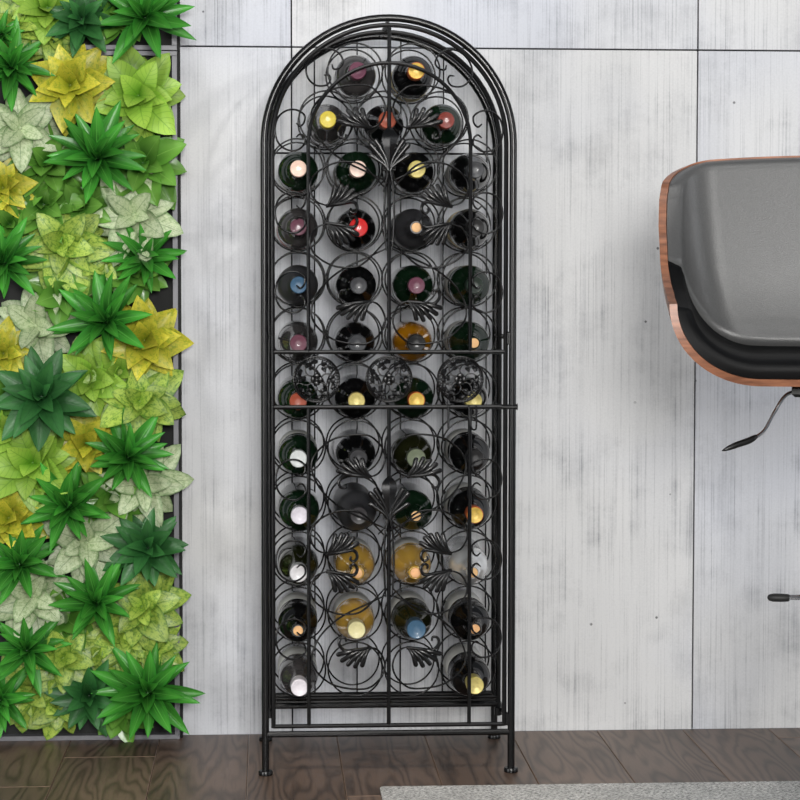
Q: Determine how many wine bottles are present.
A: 43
